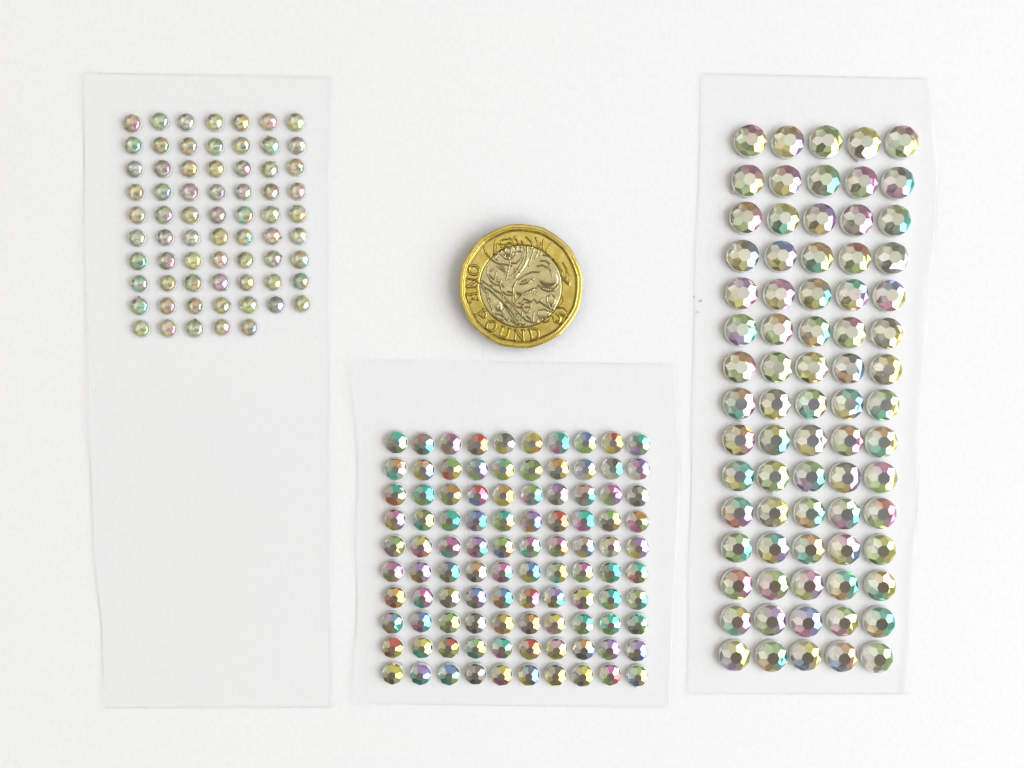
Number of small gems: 68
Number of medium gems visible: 100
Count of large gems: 75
